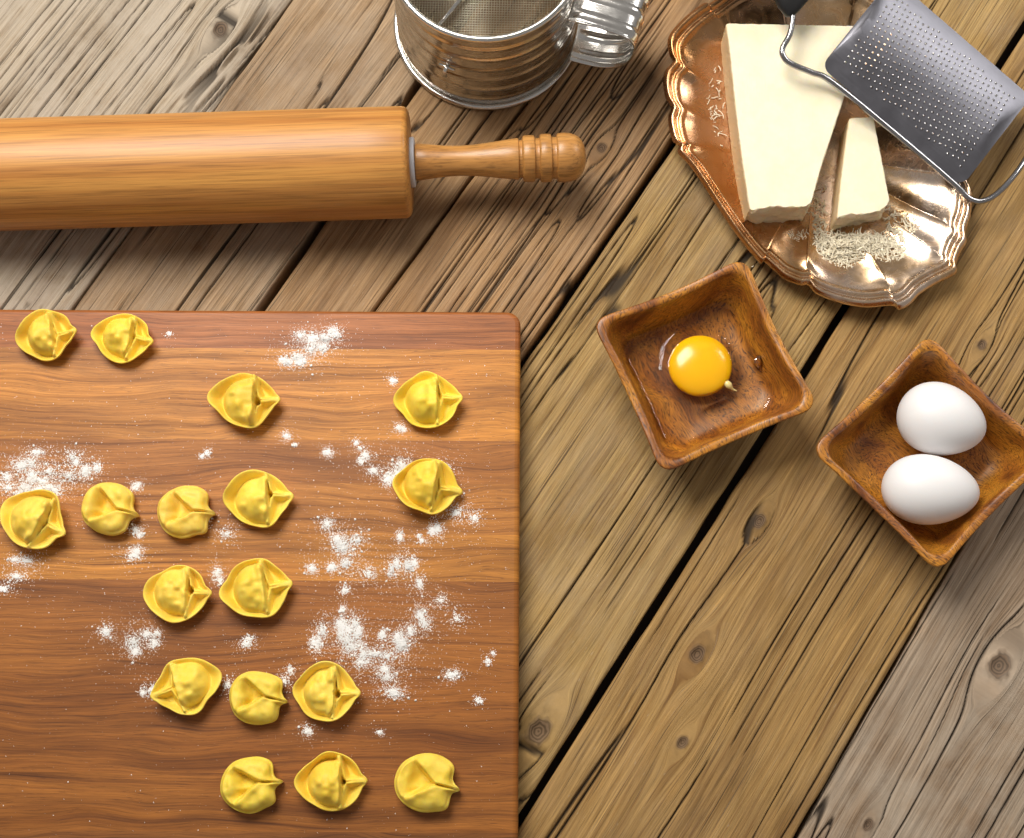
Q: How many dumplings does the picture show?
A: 17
